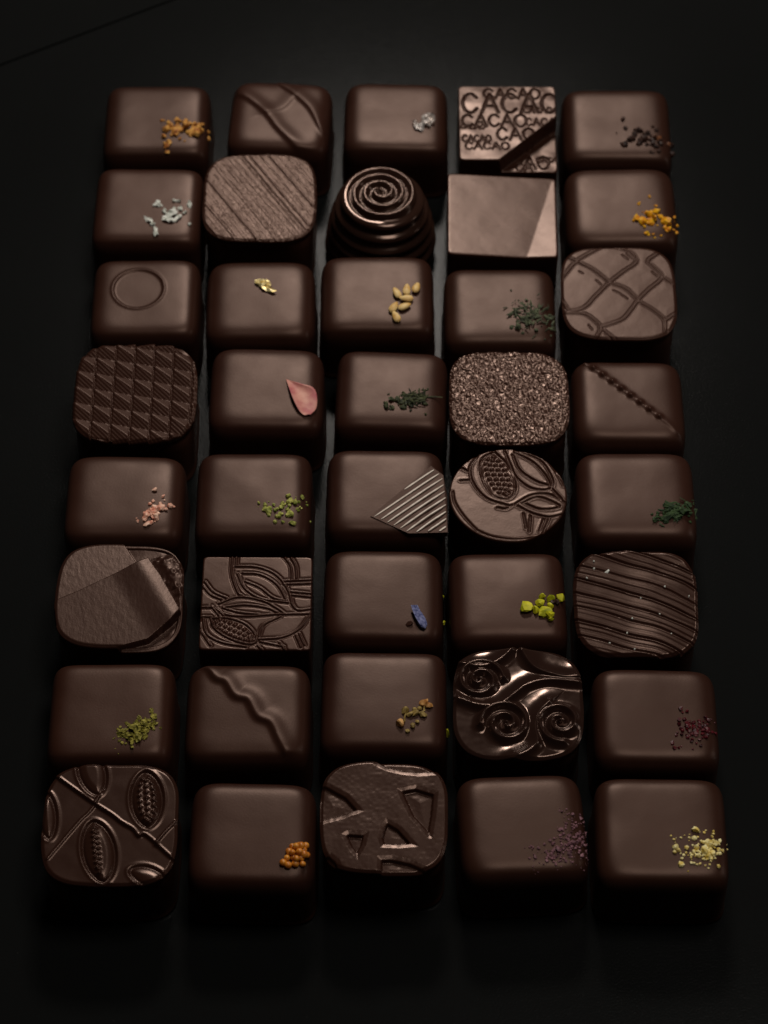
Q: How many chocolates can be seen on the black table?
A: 40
